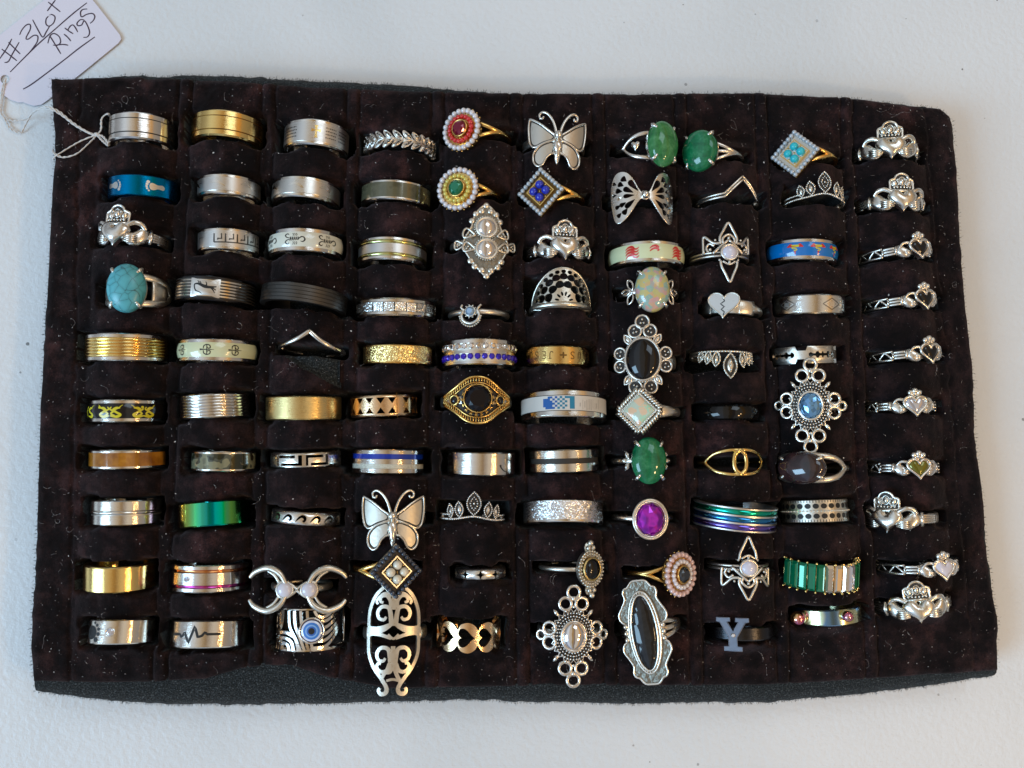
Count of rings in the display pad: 100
